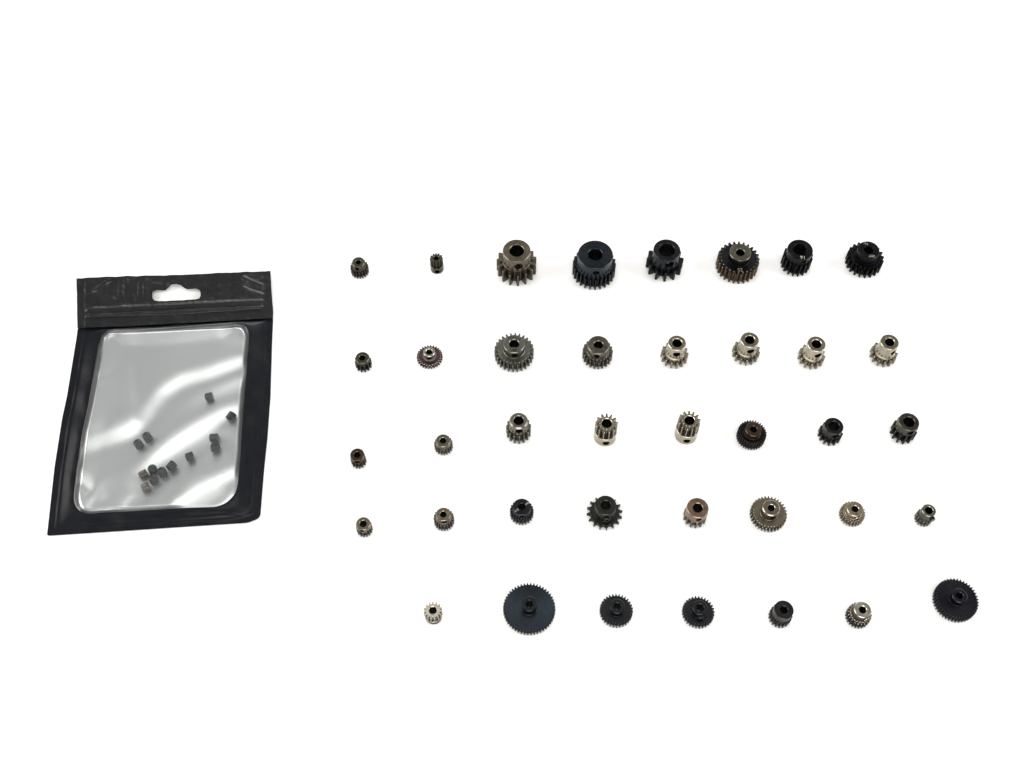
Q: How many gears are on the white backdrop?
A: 39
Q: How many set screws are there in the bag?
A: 13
